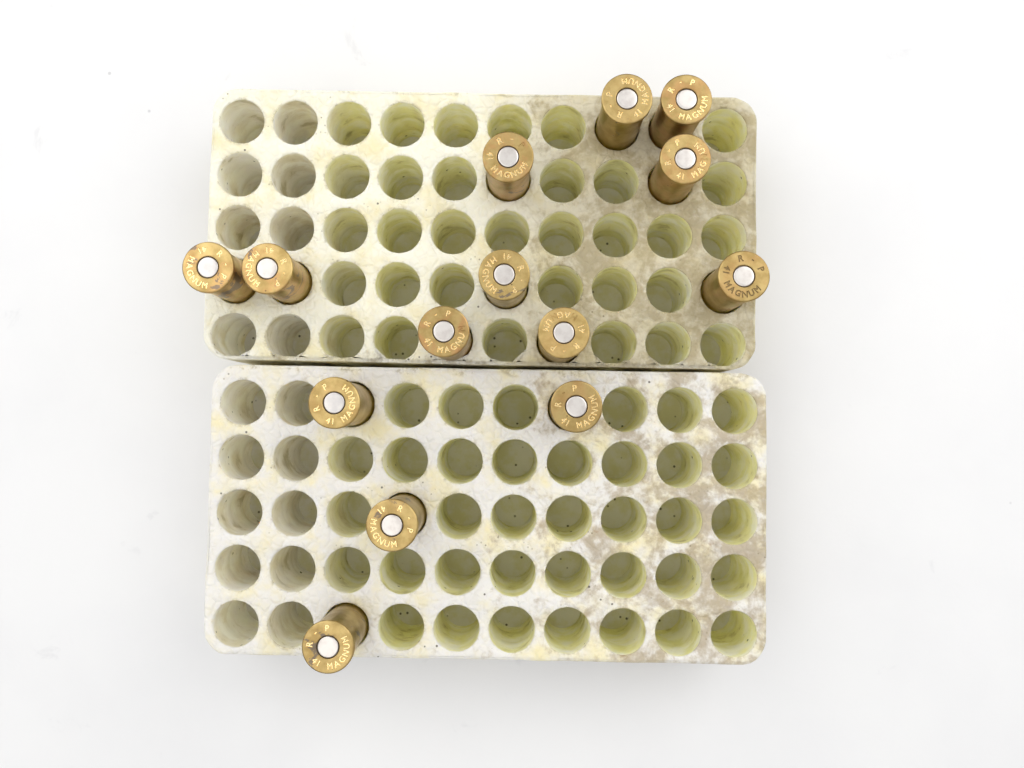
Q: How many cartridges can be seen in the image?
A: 14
